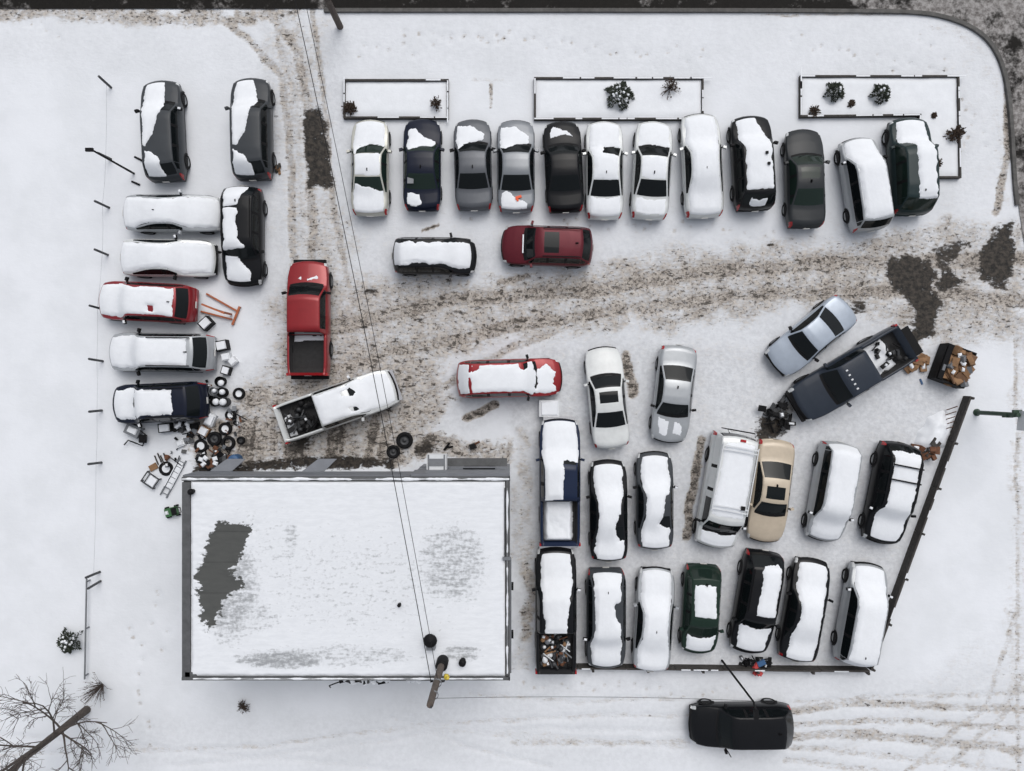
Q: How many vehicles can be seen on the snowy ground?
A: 44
